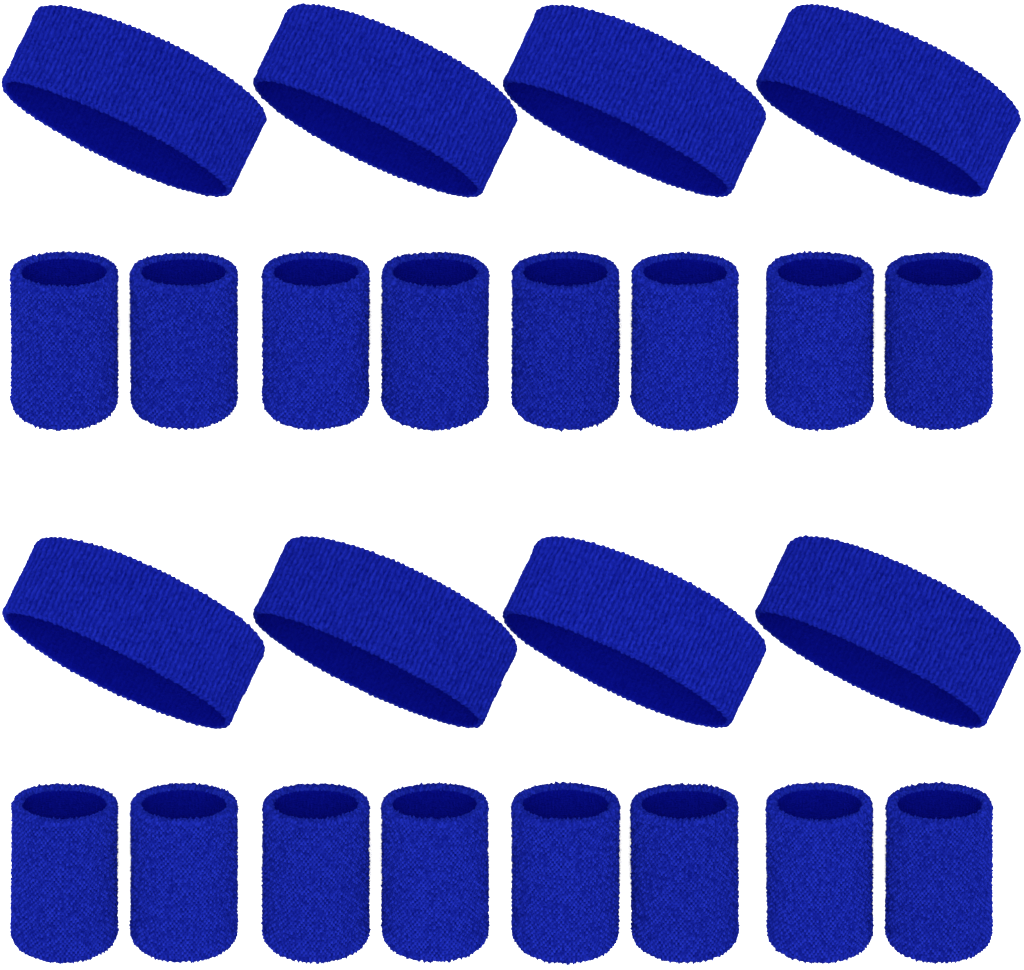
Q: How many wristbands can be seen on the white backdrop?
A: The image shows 16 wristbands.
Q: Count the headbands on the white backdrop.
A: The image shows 8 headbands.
